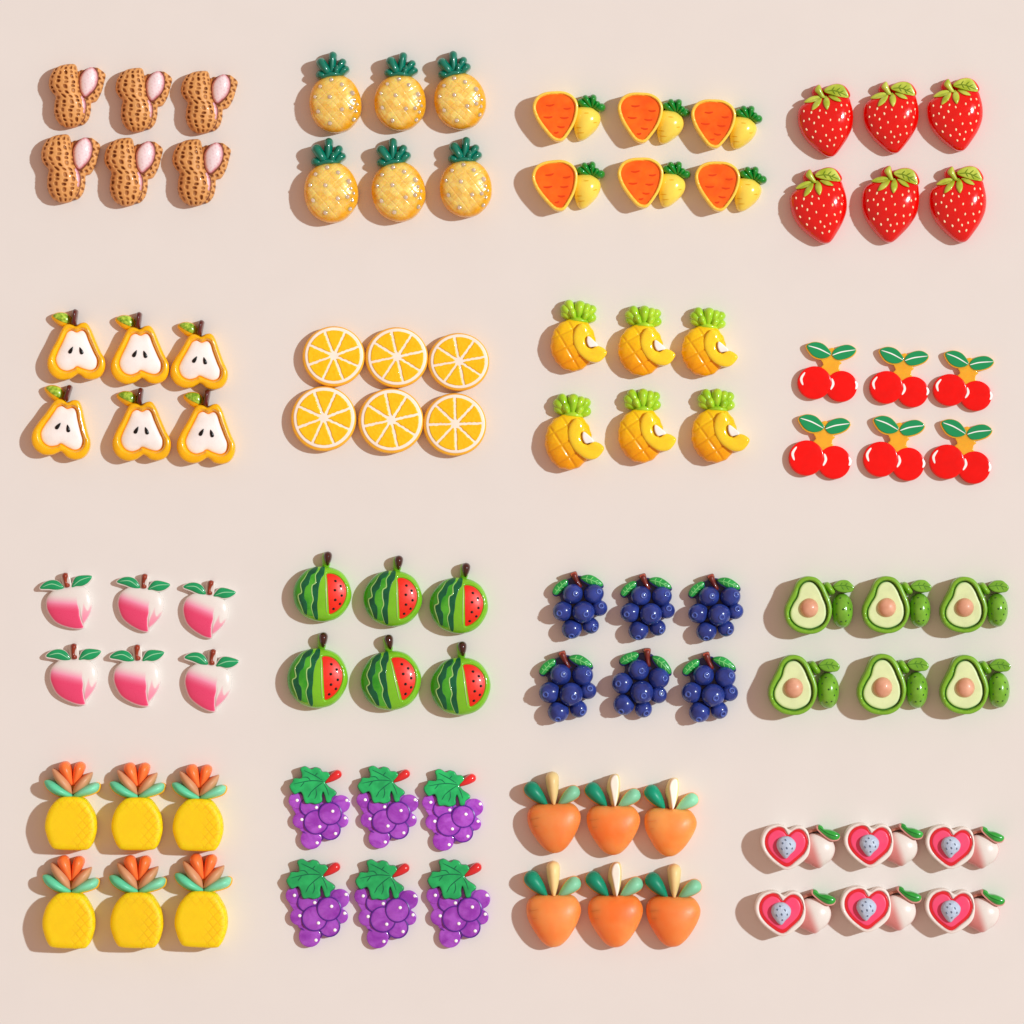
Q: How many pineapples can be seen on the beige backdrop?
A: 18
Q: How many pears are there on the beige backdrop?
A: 6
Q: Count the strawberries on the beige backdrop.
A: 6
